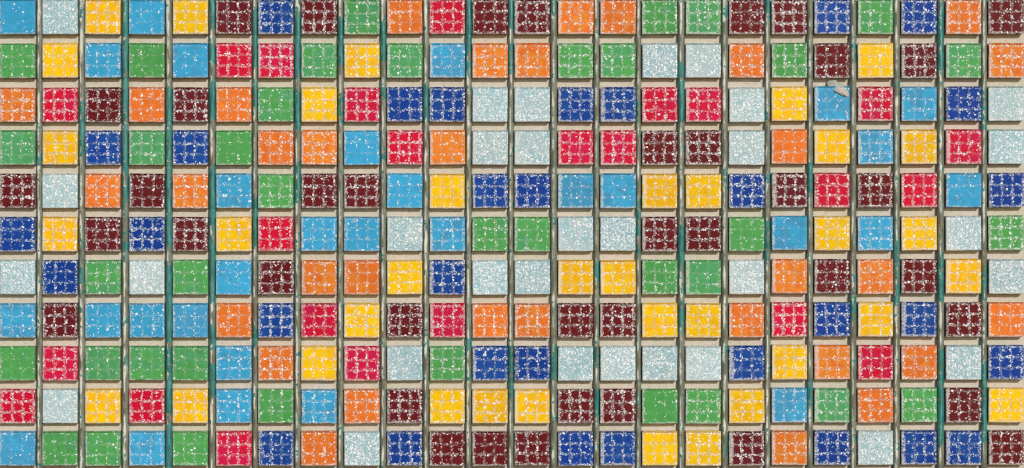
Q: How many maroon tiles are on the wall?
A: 40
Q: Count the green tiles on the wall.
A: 38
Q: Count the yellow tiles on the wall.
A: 36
